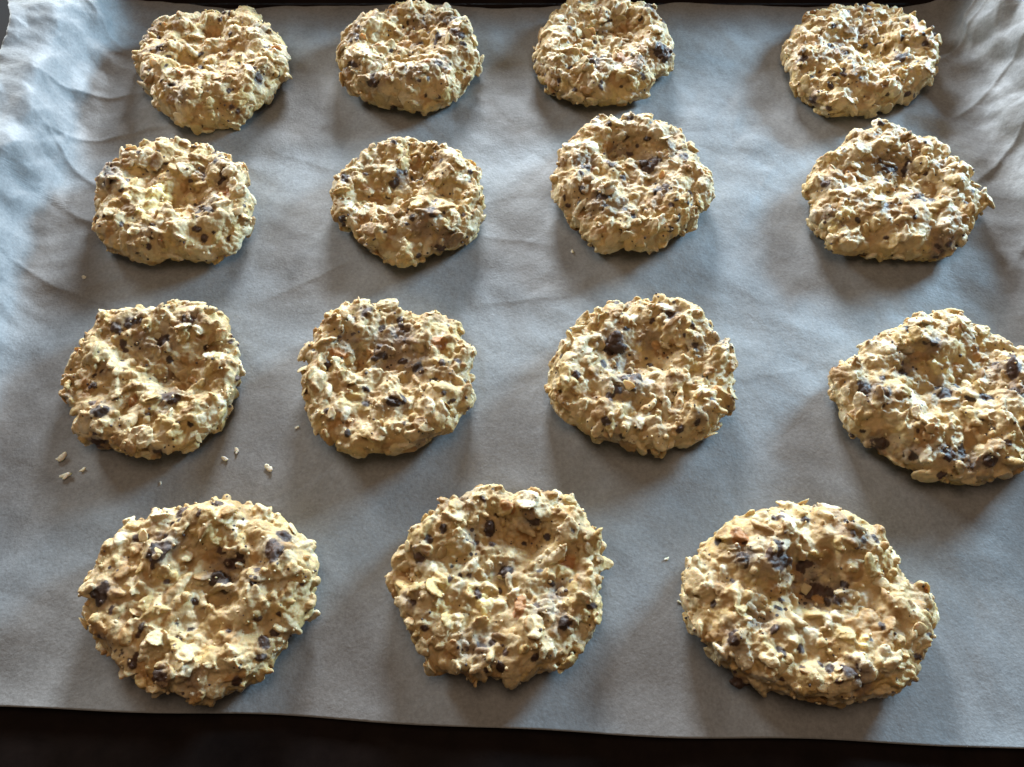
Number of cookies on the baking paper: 15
